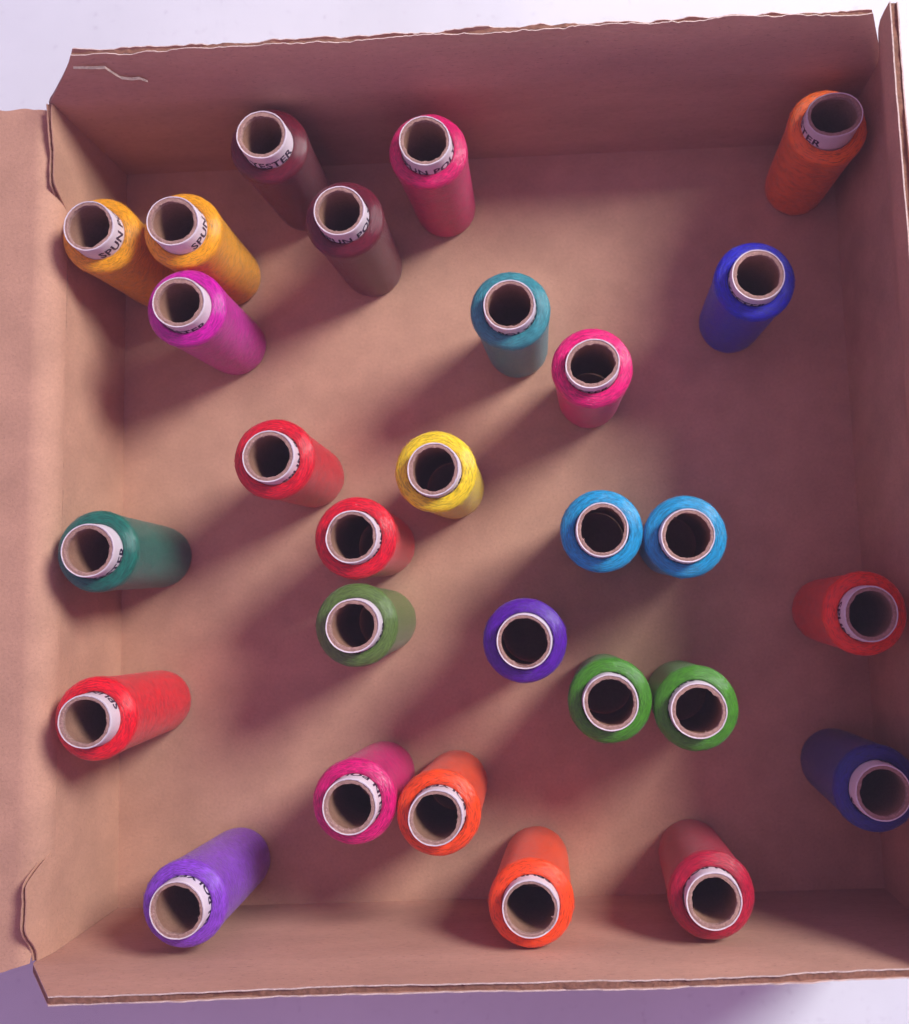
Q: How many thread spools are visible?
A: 28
